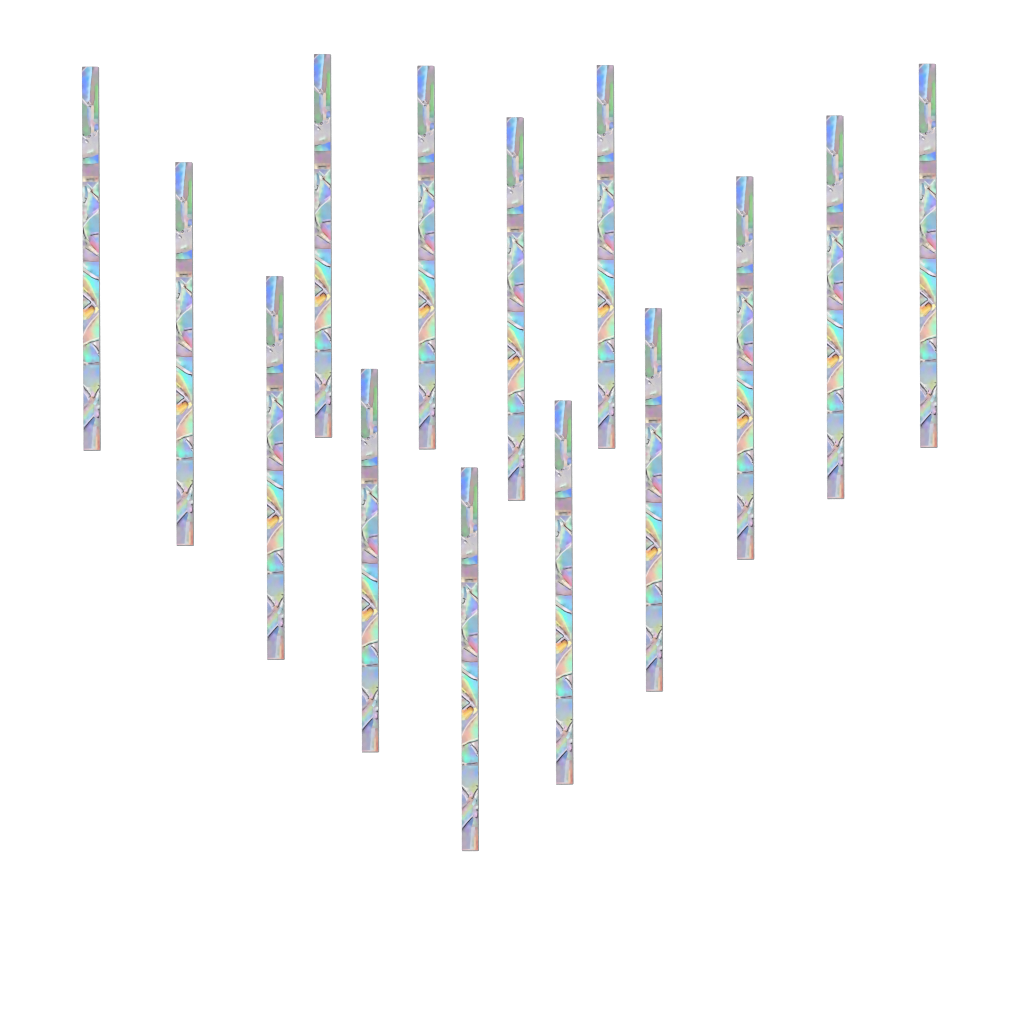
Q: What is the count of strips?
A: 14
